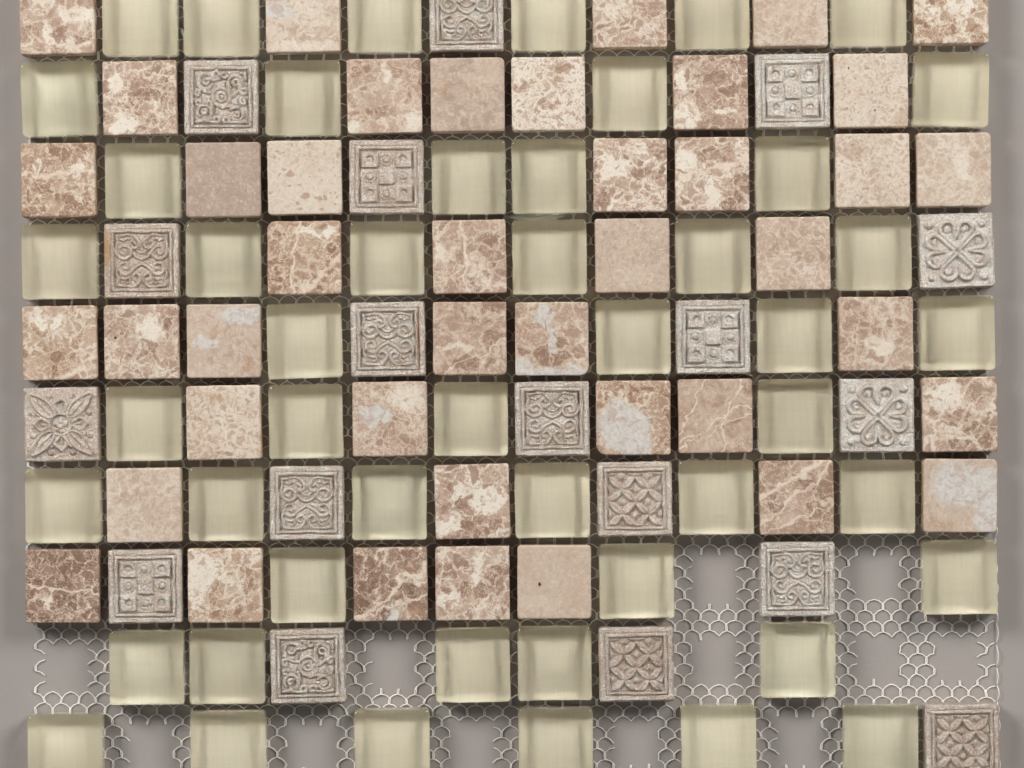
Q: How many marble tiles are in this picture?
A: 42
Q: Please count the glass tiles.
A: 48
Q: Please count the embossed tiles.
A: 18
